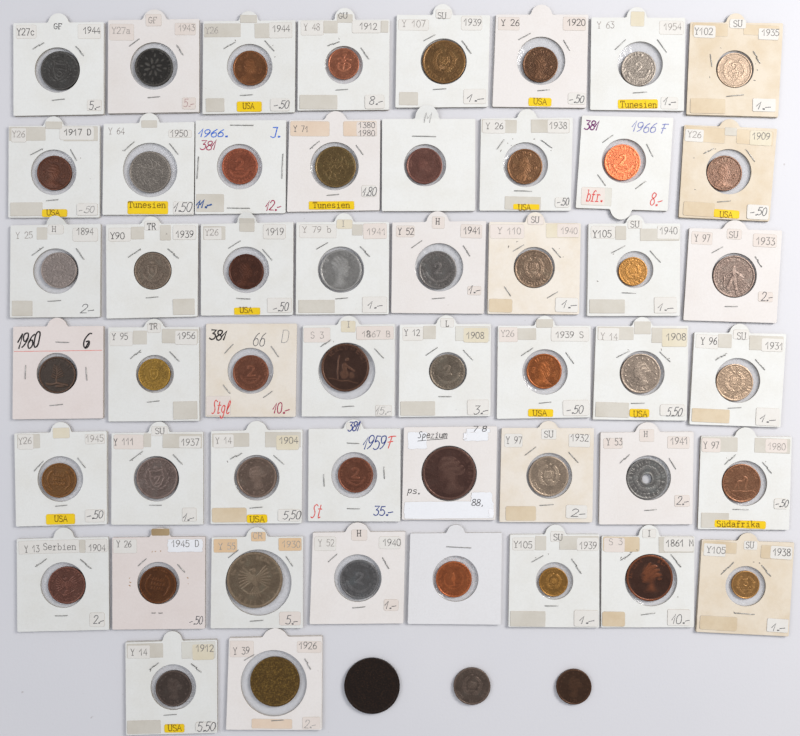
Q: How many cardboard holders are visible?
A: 50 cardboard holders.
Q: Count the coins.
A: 53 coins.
